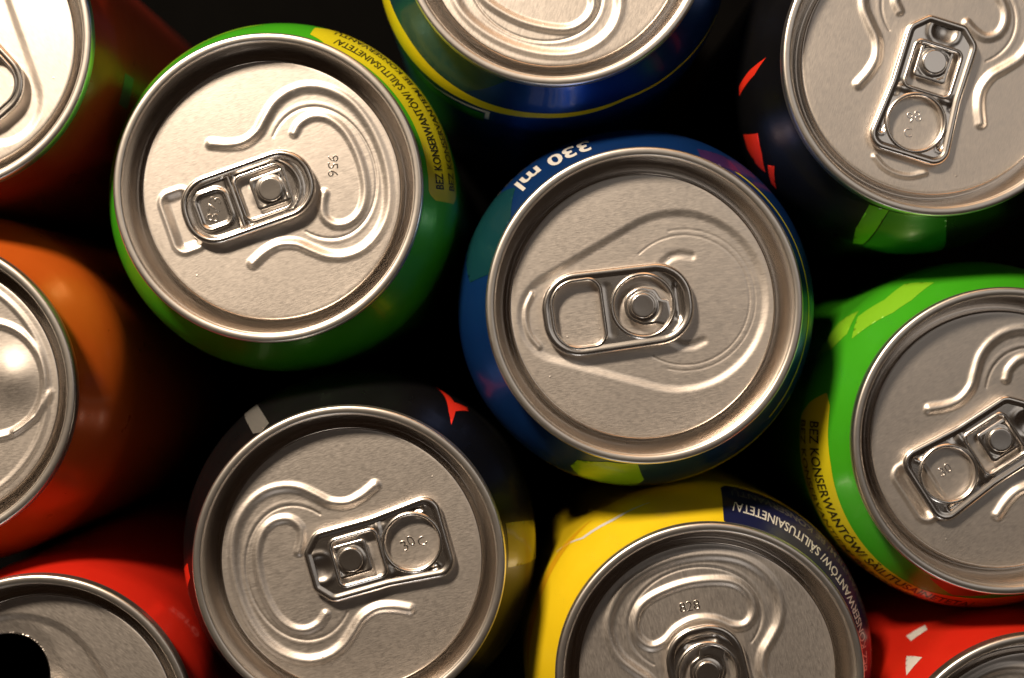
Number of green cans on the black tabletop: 2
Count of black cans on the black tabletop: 2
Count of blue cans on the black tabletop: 2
